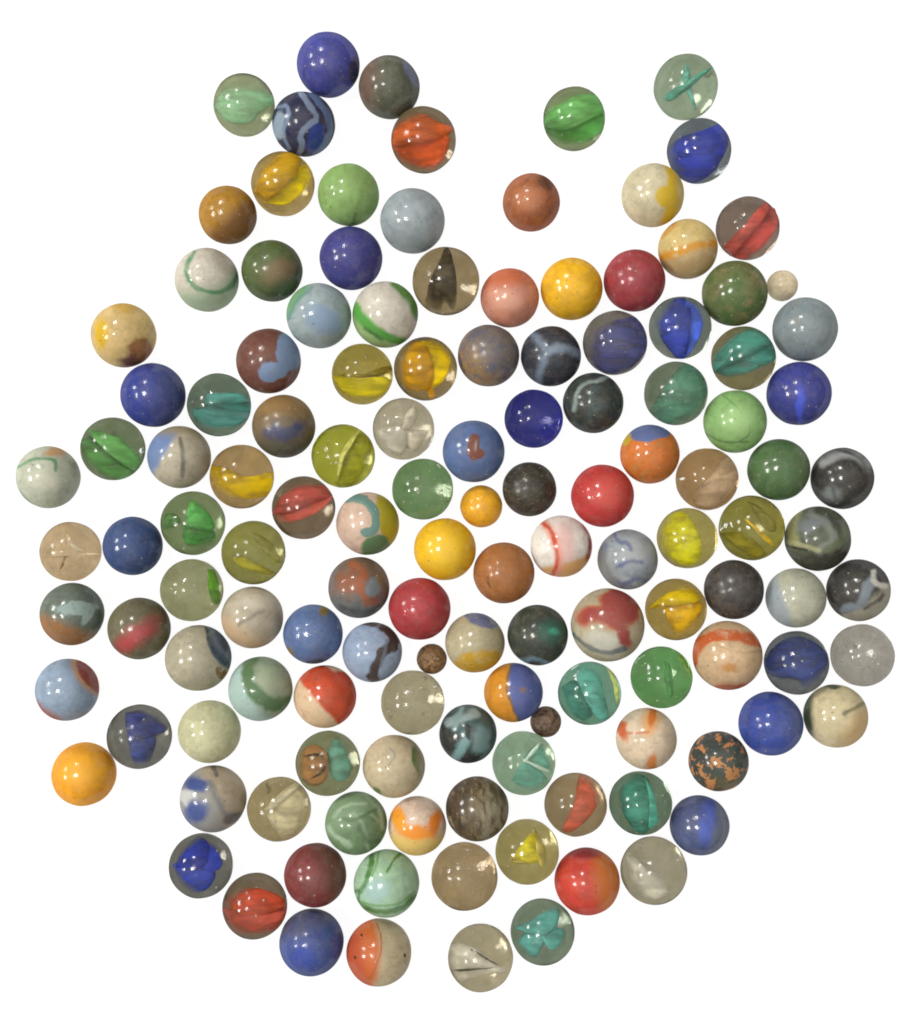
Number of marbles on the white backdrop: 132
